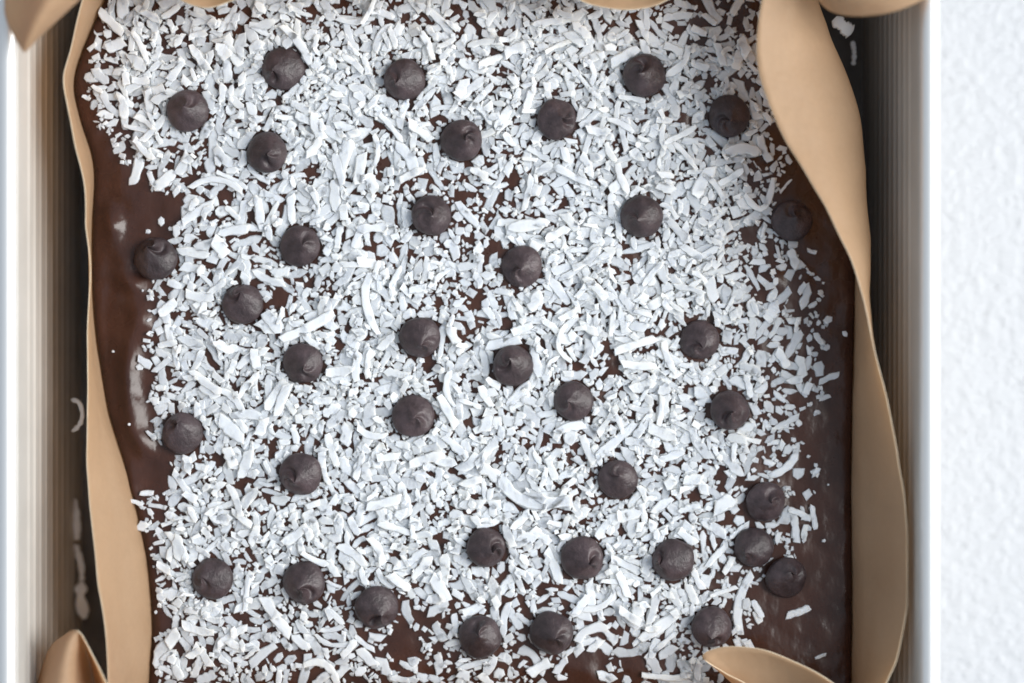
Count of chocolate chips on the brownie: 37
